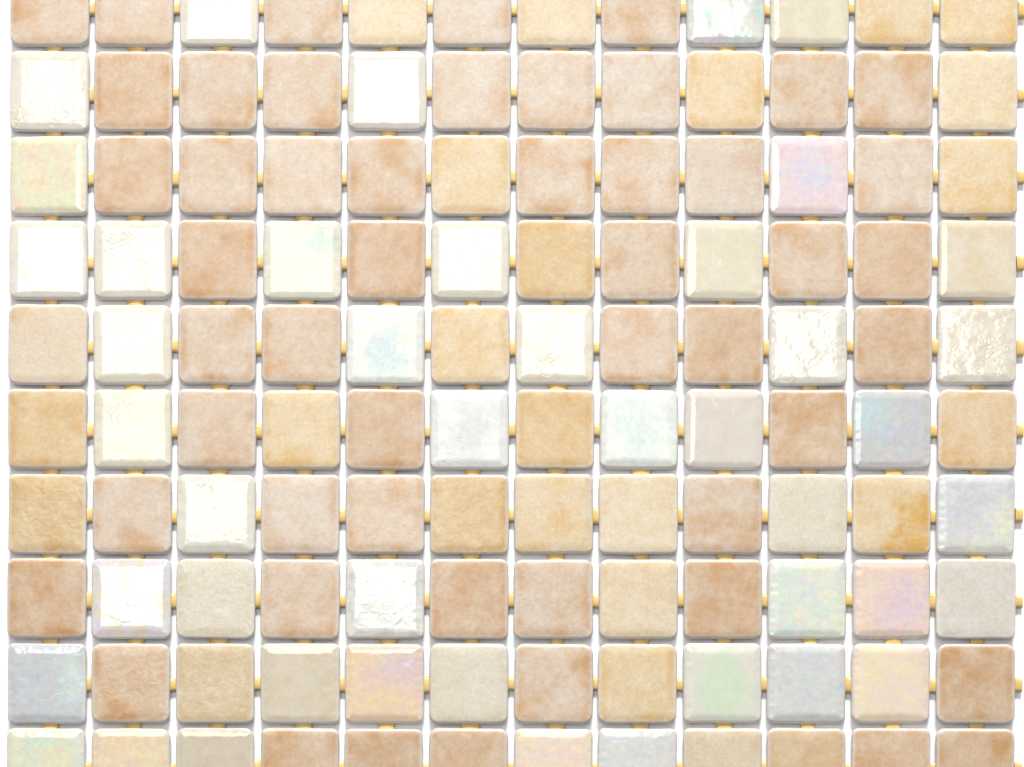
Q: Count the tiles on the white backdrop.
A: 120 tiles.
